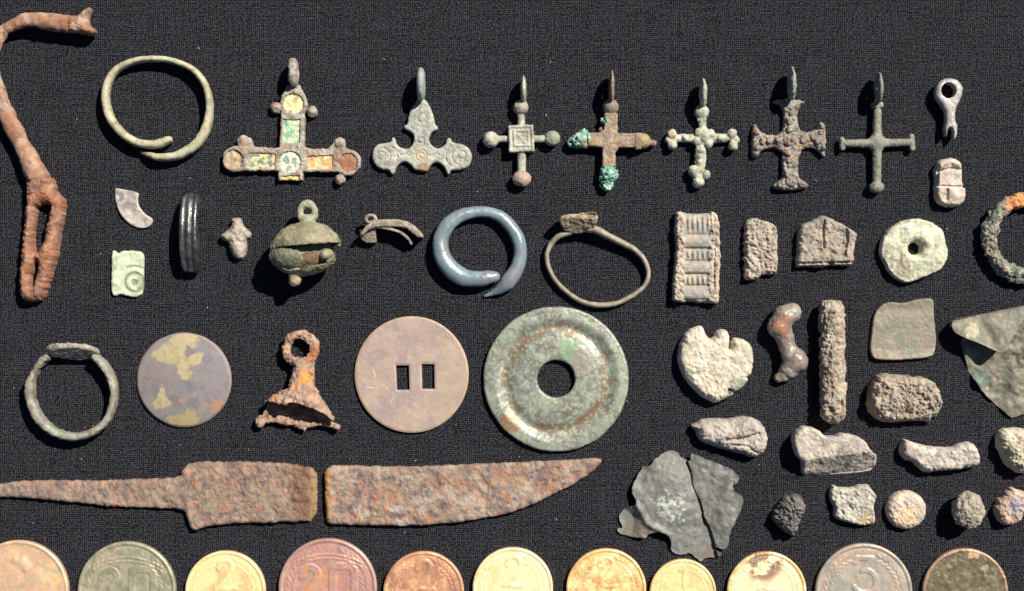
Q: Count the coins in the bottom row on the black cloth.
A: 11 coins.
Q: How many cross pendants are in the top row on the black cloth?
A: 7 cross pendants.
